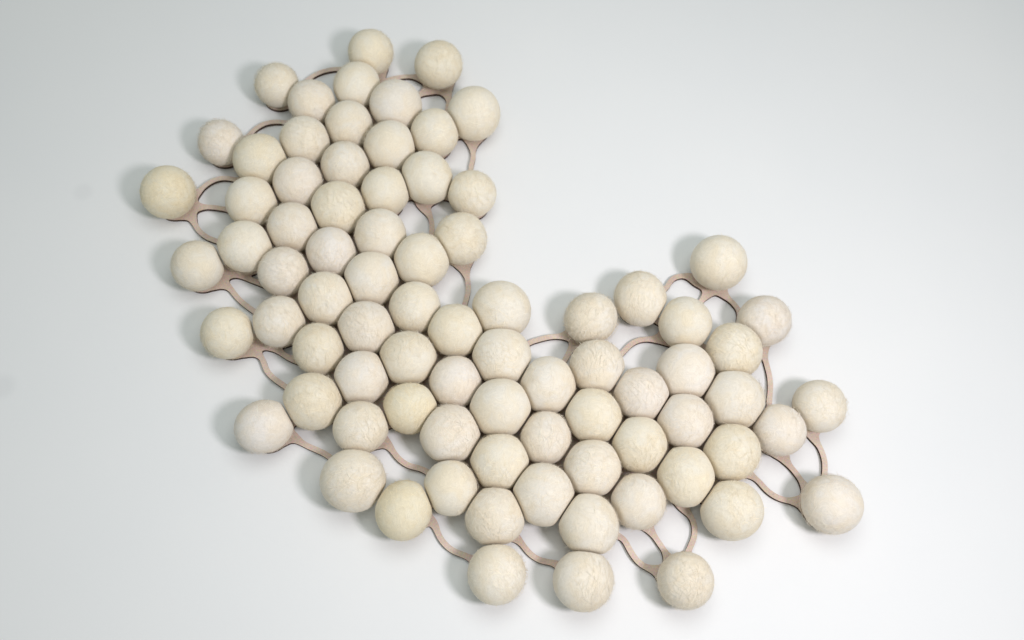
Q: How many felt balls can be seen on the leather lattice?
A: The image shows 81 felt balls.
